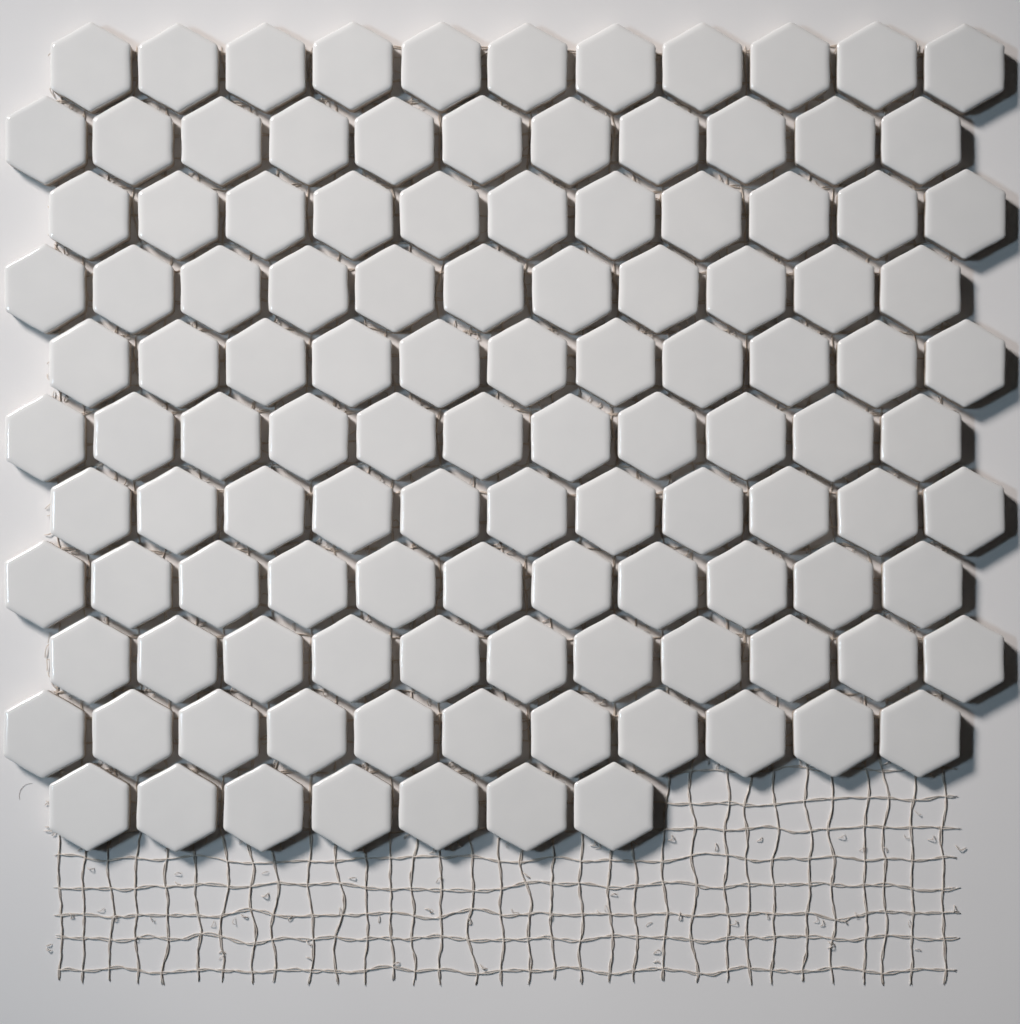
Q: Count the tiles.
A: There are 117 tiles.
